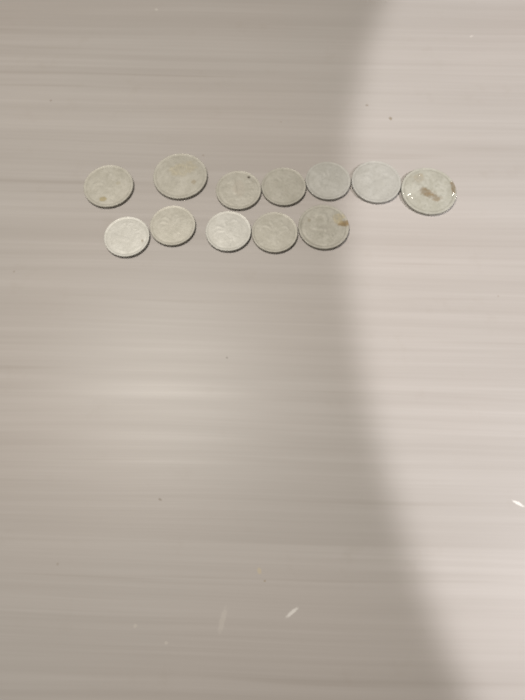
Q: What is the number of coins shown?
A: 12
